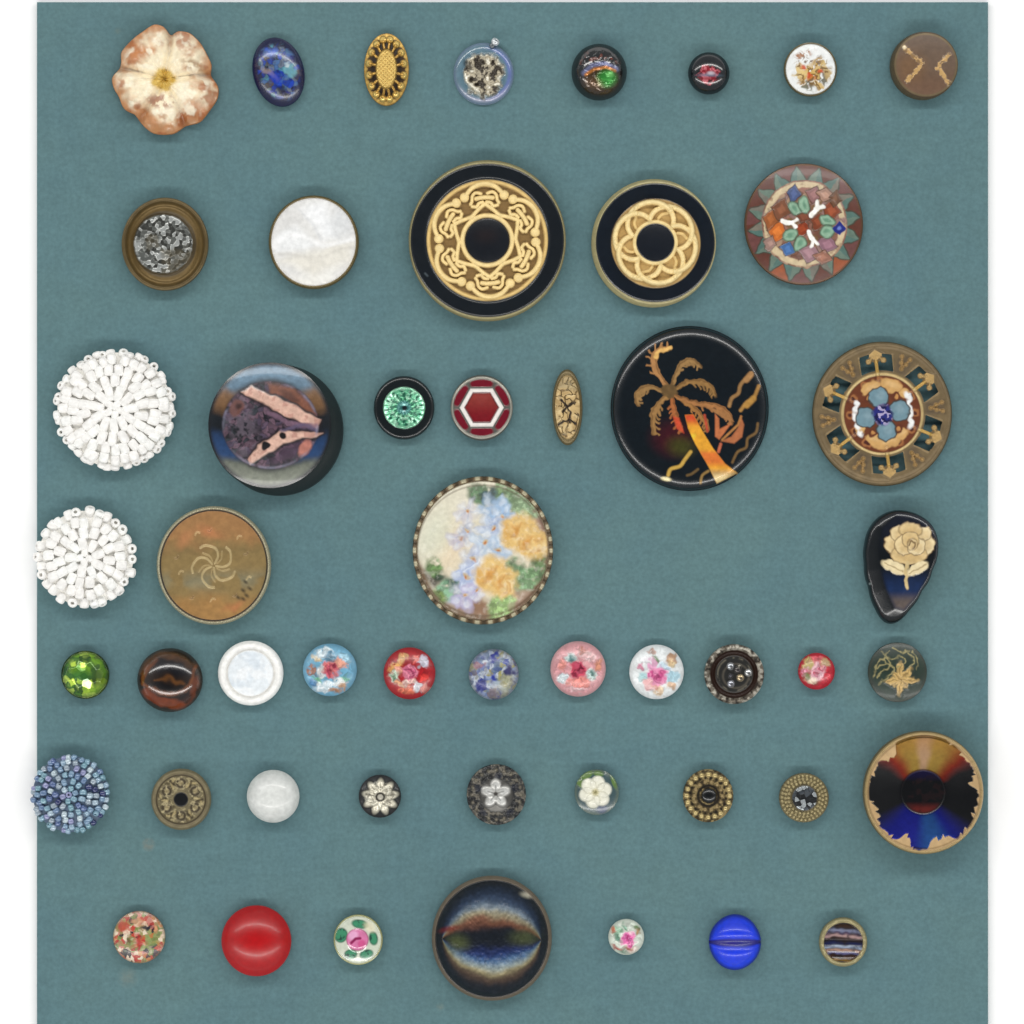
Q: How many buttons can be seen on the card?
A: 51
